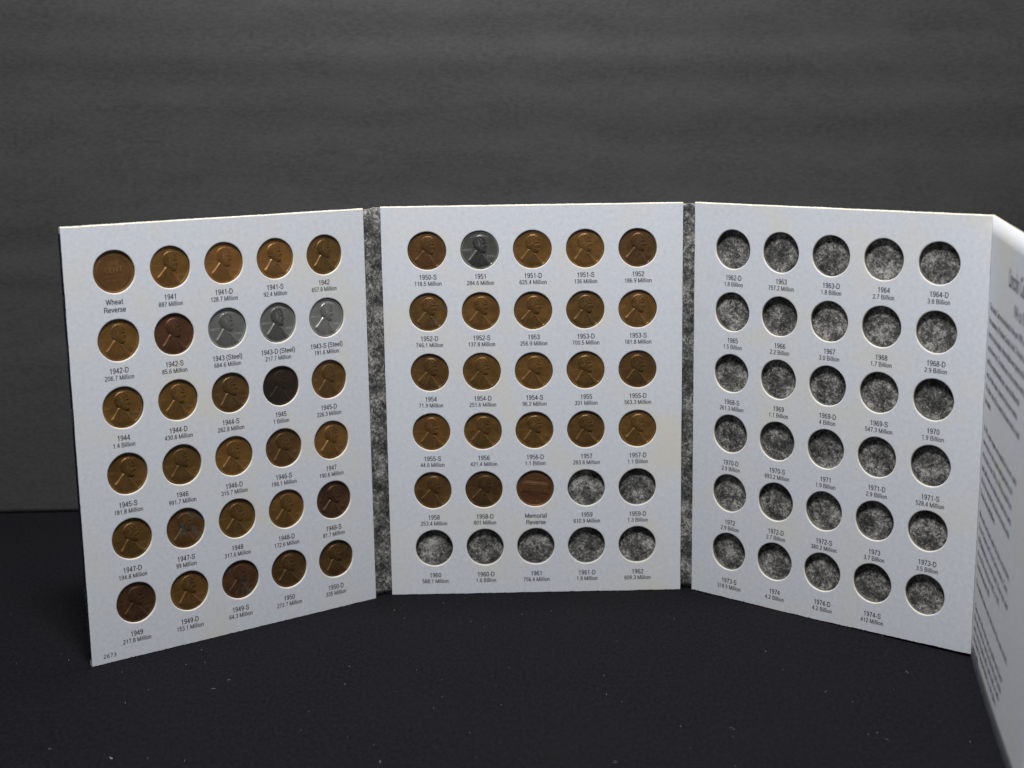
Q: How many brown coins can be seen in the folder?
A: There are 49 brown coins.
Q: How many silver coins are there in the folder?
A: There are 4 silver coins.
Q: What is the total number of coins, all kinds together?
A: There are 53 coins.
